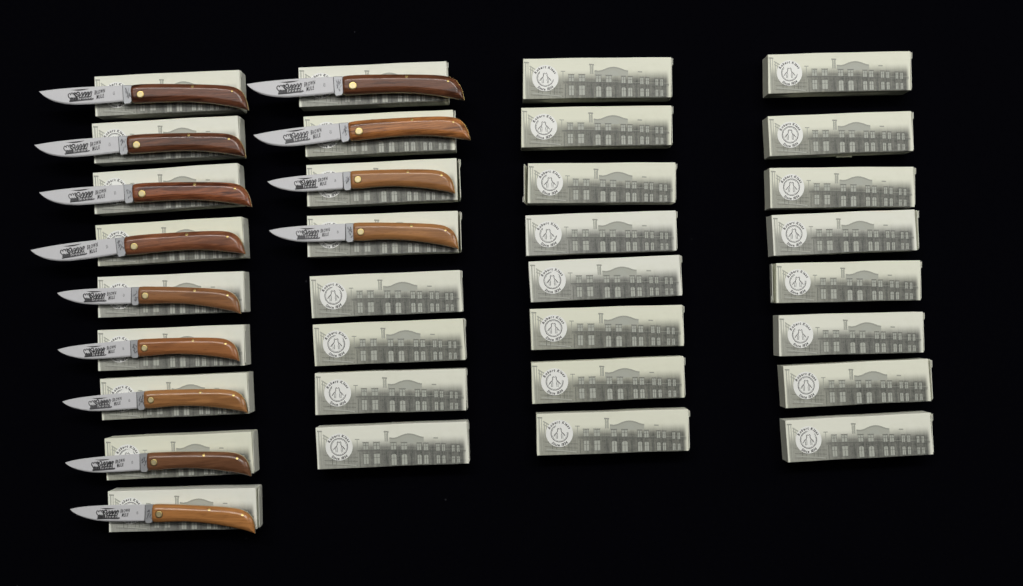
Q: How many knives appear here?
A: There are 13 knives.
